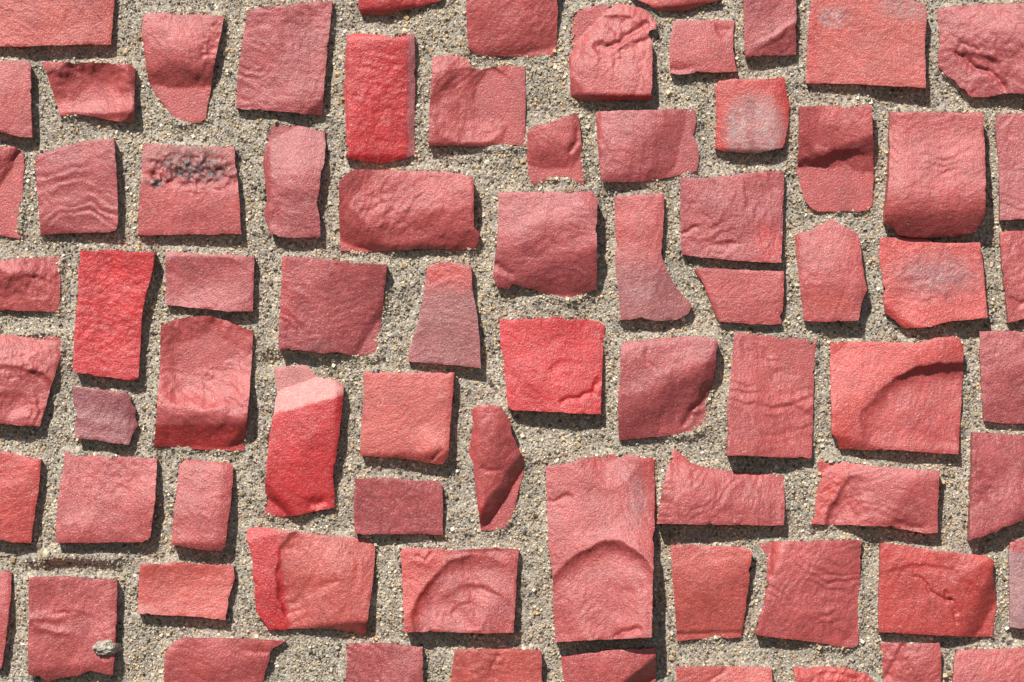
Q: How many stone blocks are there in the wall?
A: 74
